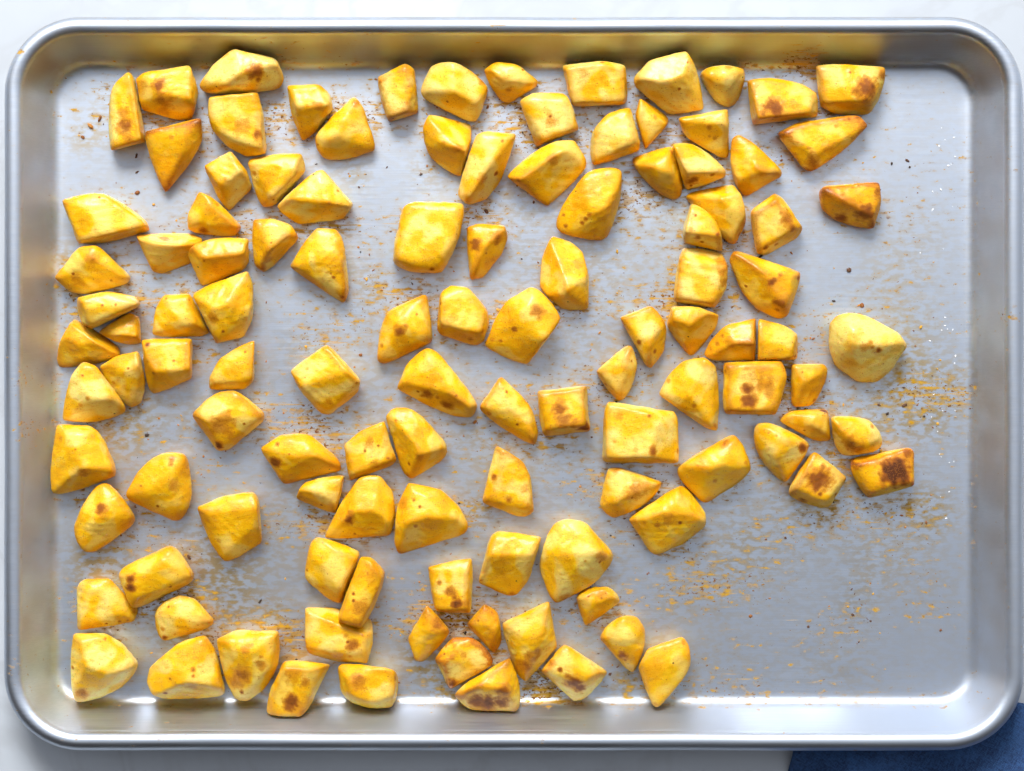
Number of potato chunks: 115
